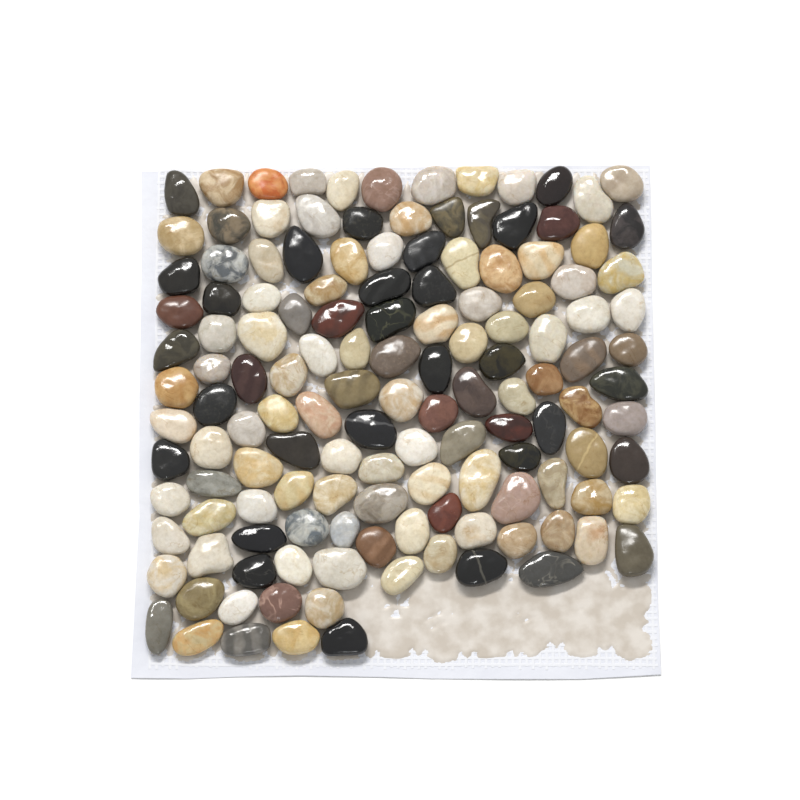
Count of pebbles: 138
